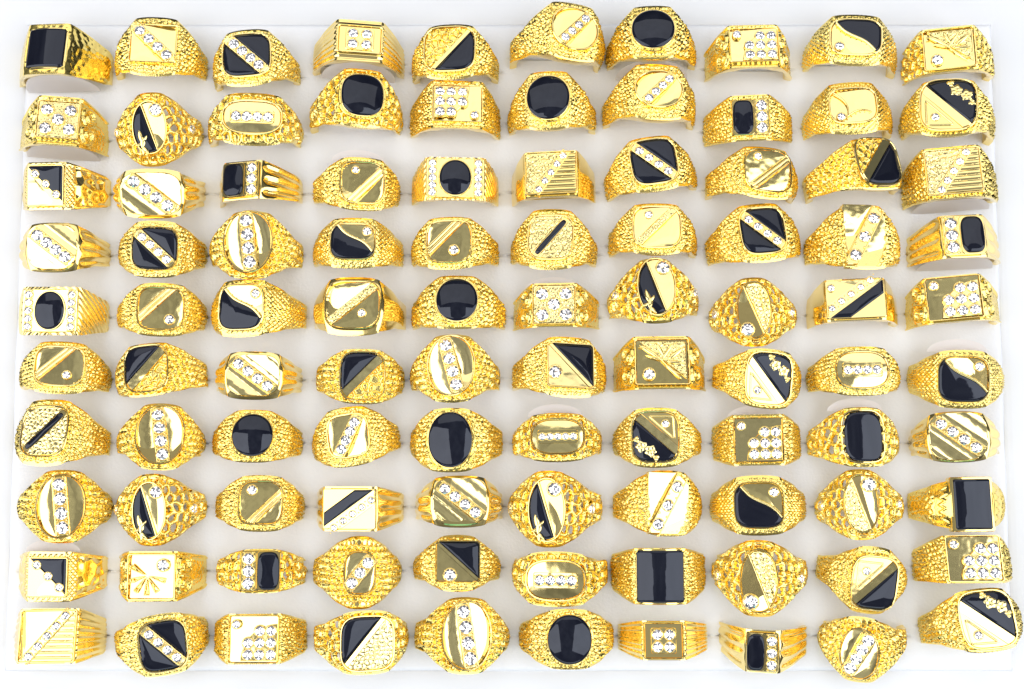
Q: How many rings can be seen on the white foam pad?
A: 100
